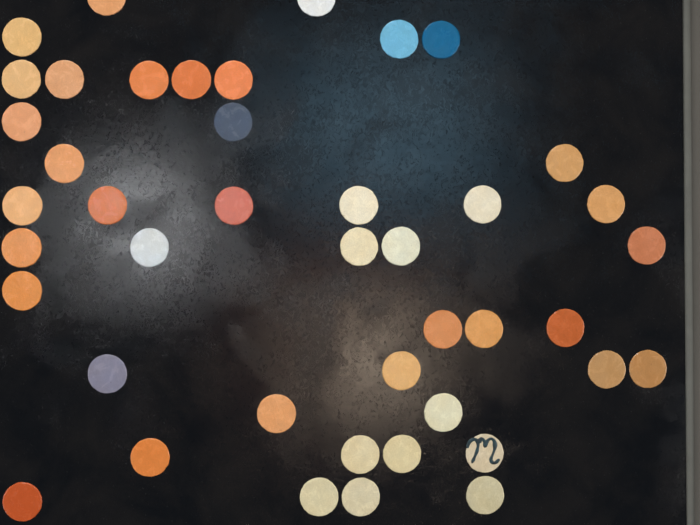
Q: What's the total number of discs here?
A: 43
